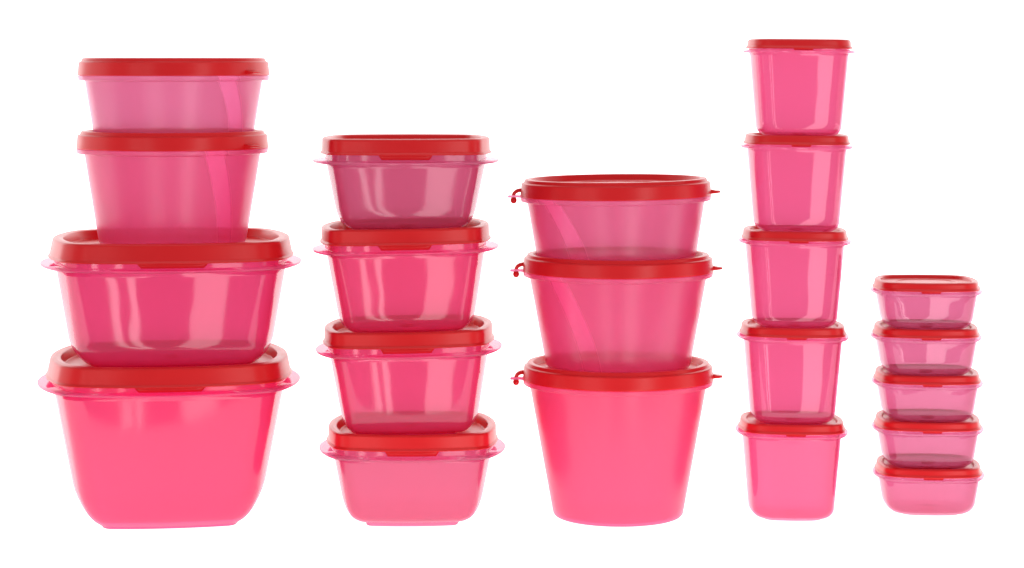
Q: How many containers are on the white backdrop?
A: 21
